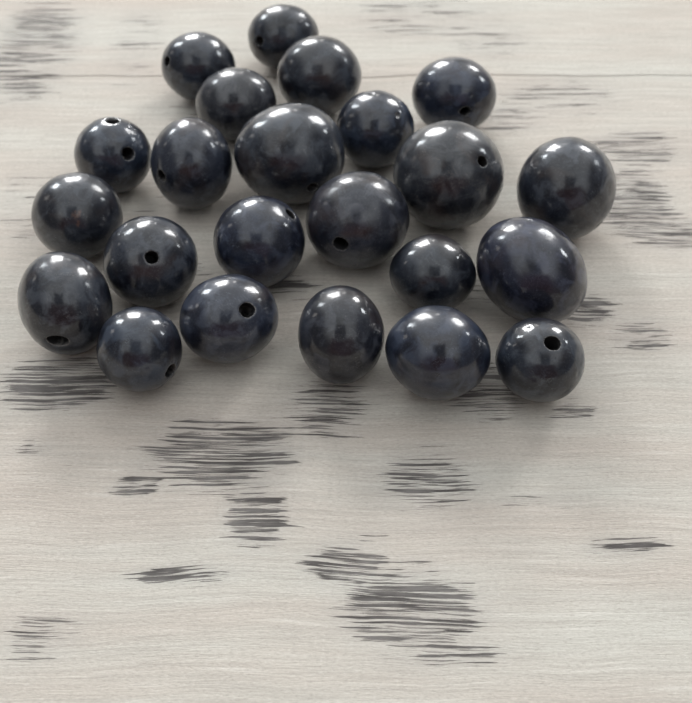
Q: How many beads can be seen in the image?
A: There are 23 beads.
